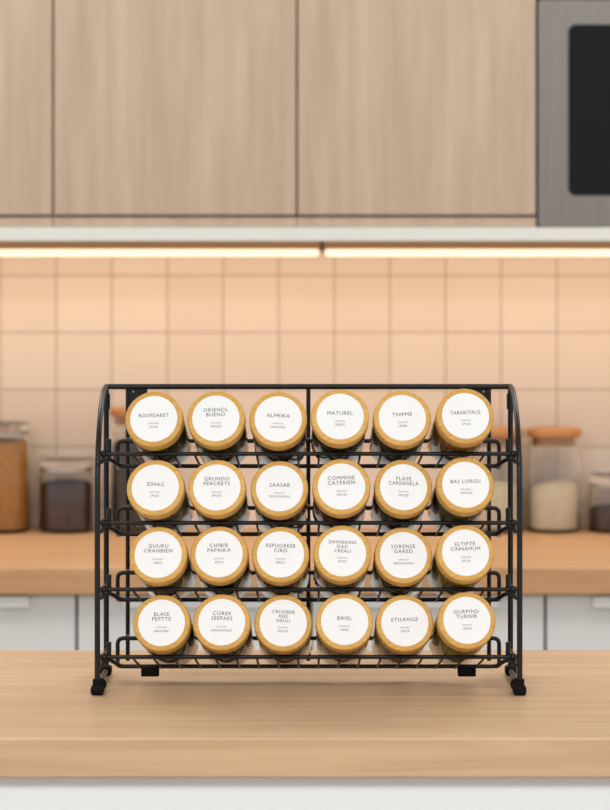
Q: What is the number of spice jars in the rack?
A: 24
